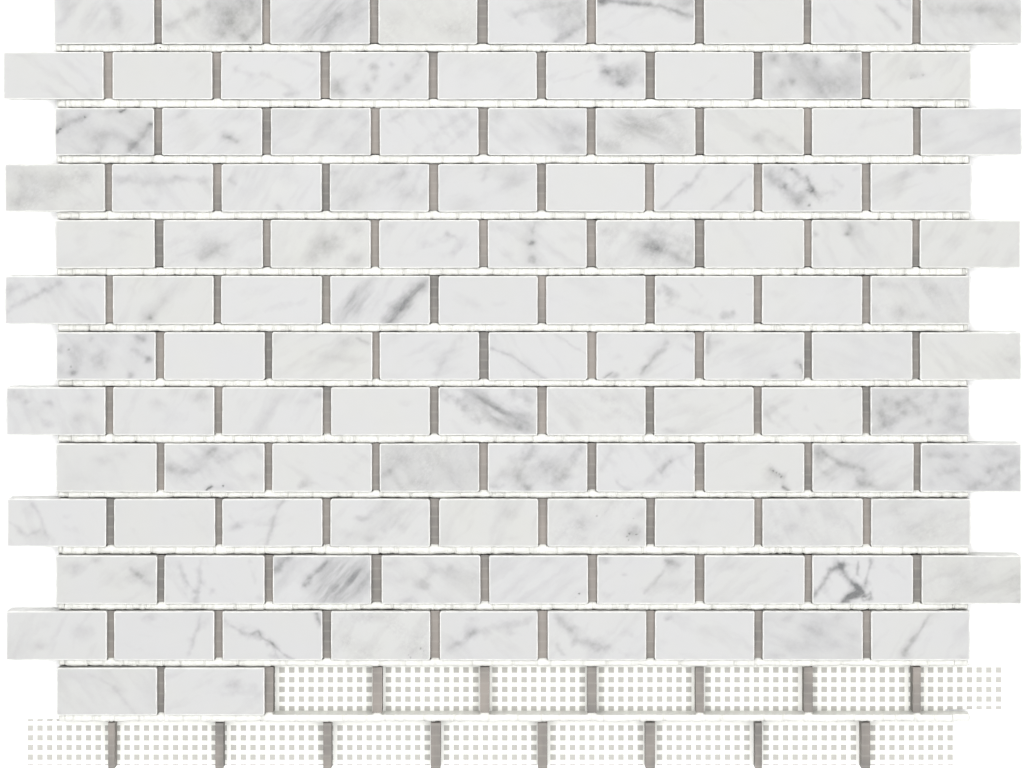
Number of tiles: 110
